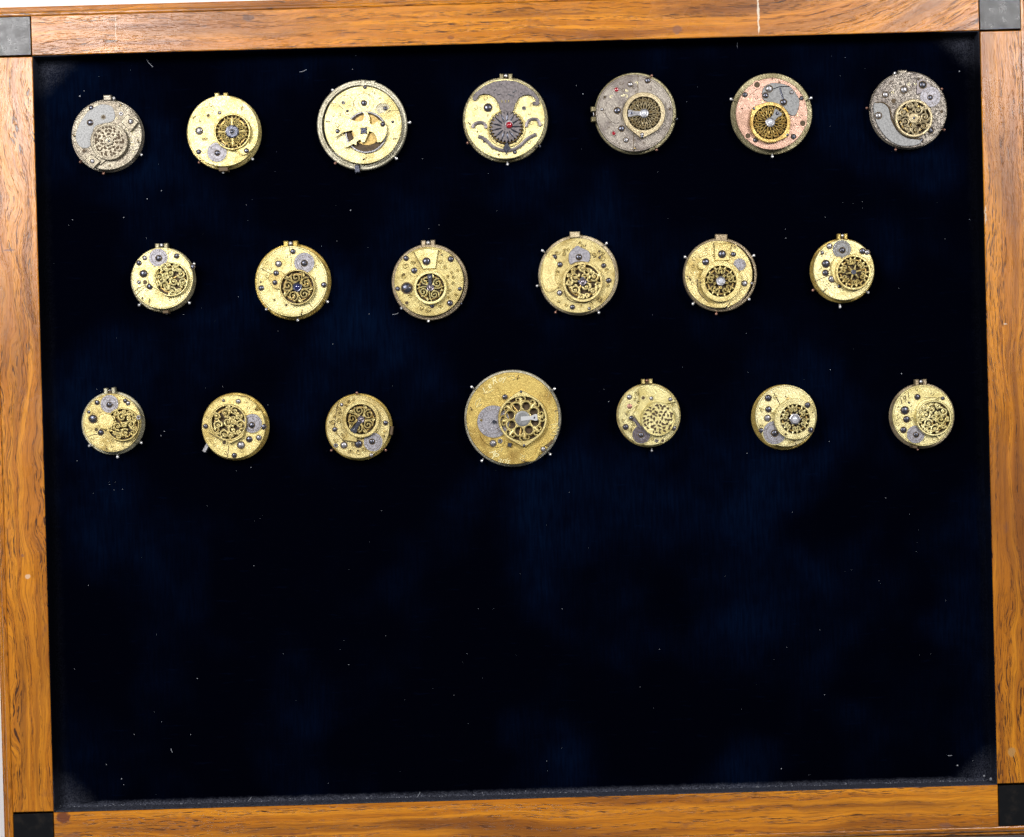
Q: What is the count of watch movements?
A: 20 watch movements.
